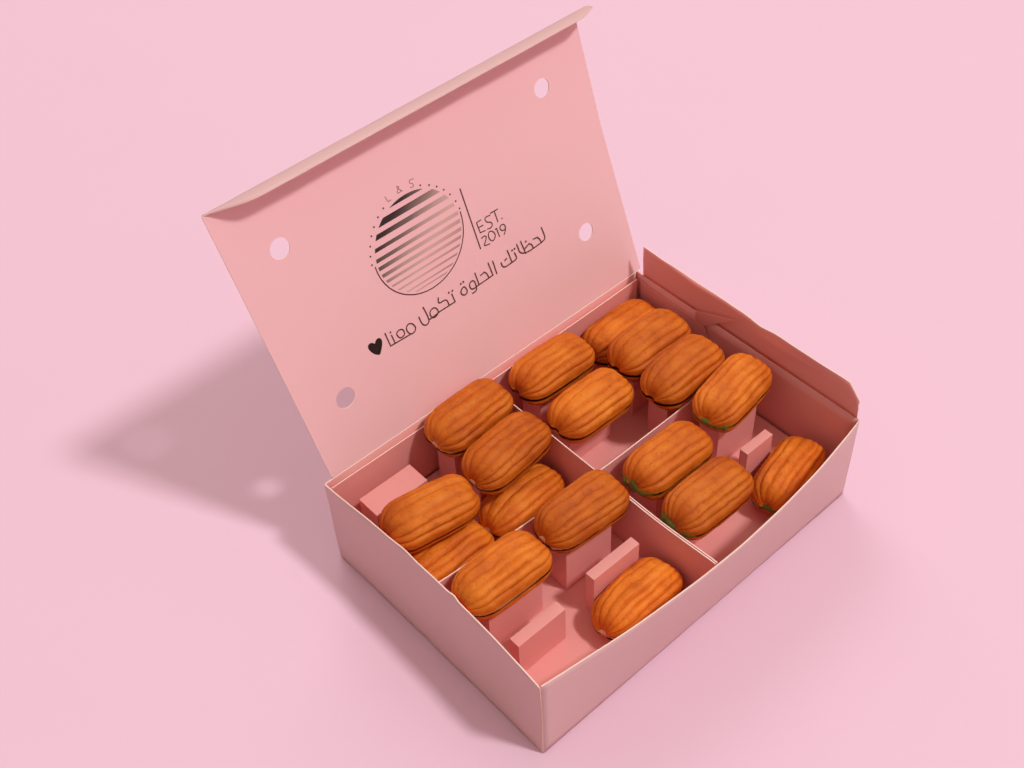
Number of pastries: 17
